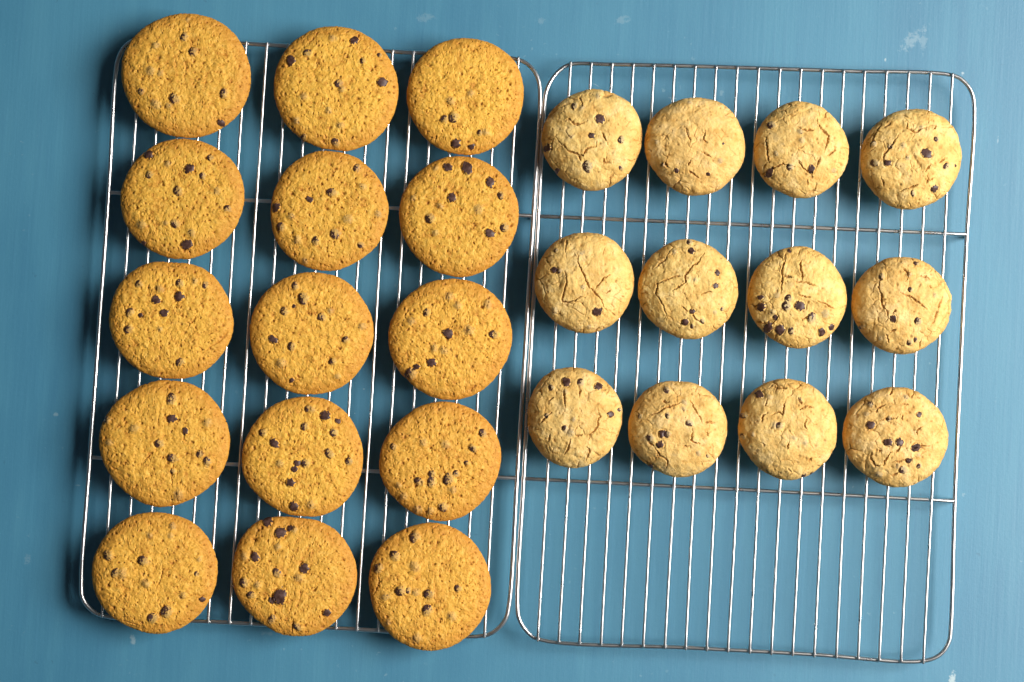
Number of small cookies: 12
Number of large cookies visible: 15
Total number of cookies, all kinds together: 27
